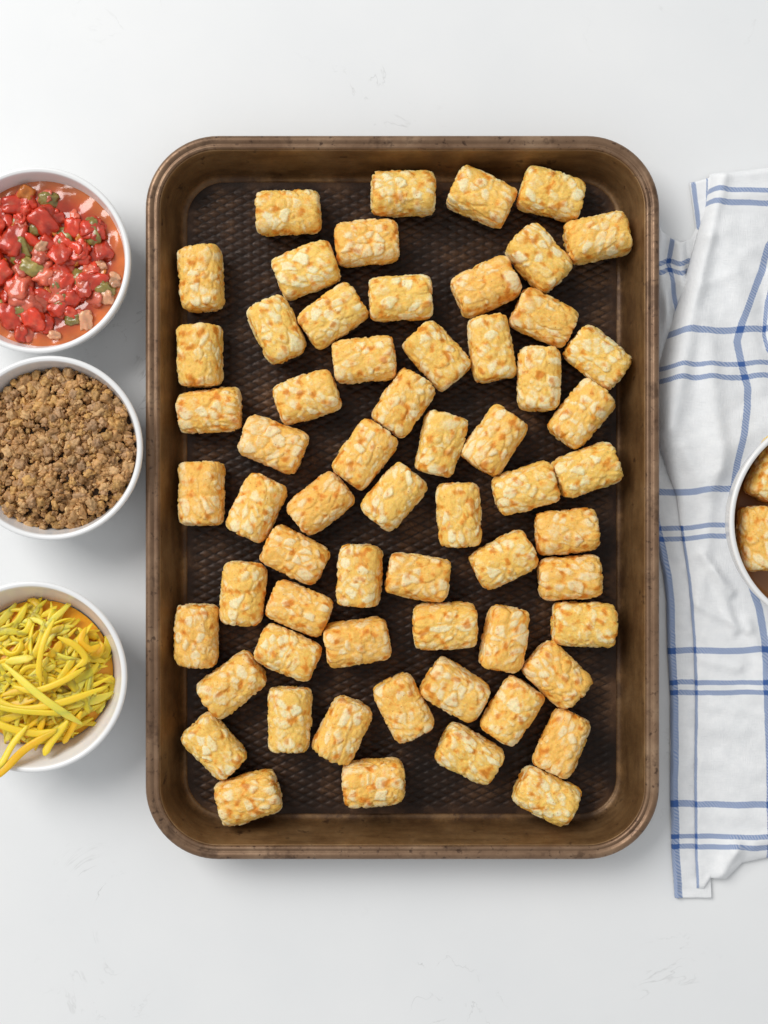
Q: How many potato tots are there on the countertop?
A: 64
